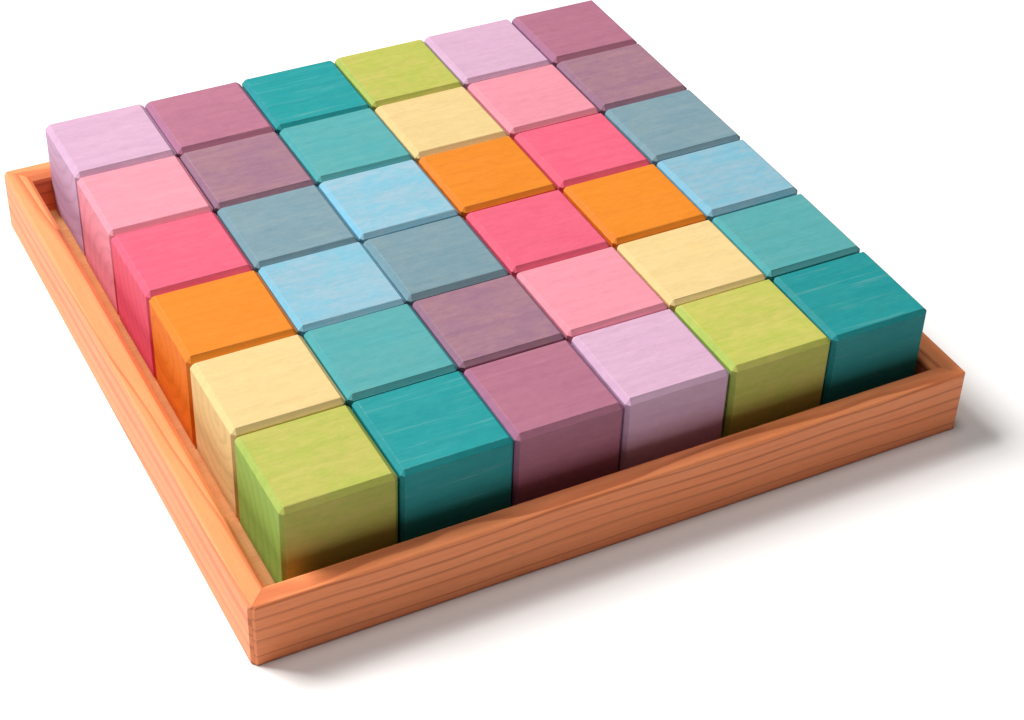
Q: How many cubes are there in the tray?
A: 36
